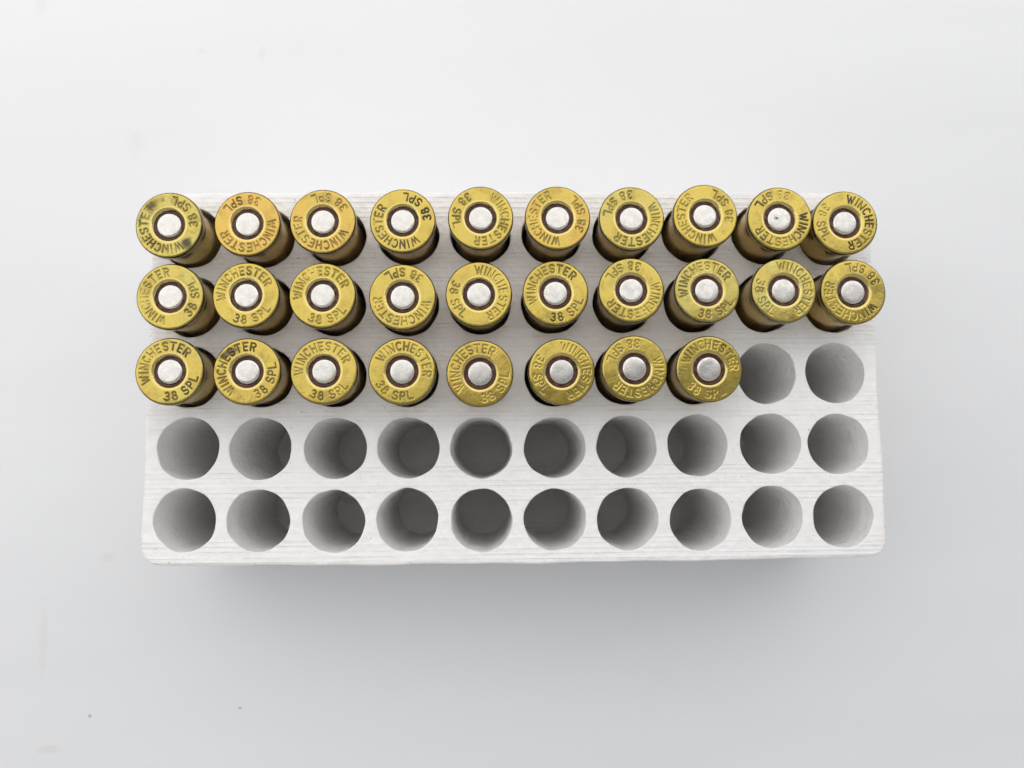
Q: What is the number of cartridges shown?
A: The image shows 28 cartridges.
